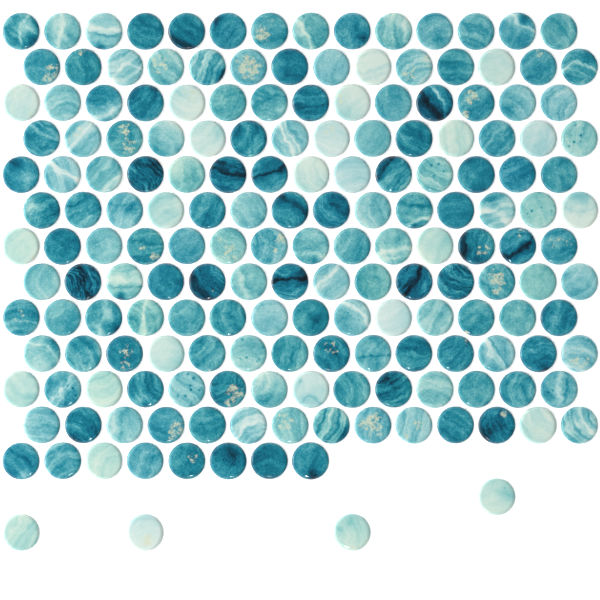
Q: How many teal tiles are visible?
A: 154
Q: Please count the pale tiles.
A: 26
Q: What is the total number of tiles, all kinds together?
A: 180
